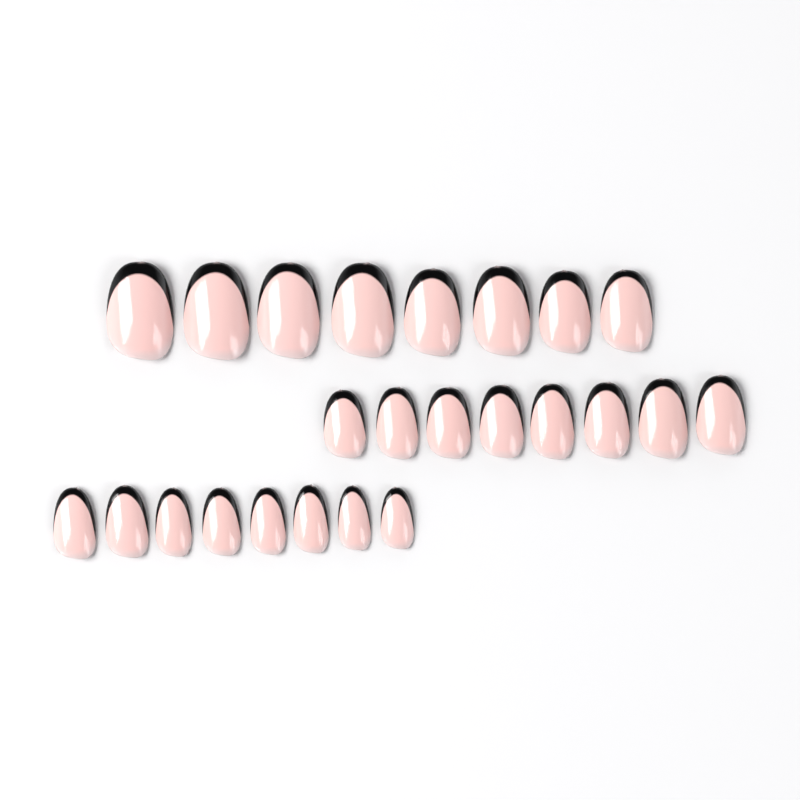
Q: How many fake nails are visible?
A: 24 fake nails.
